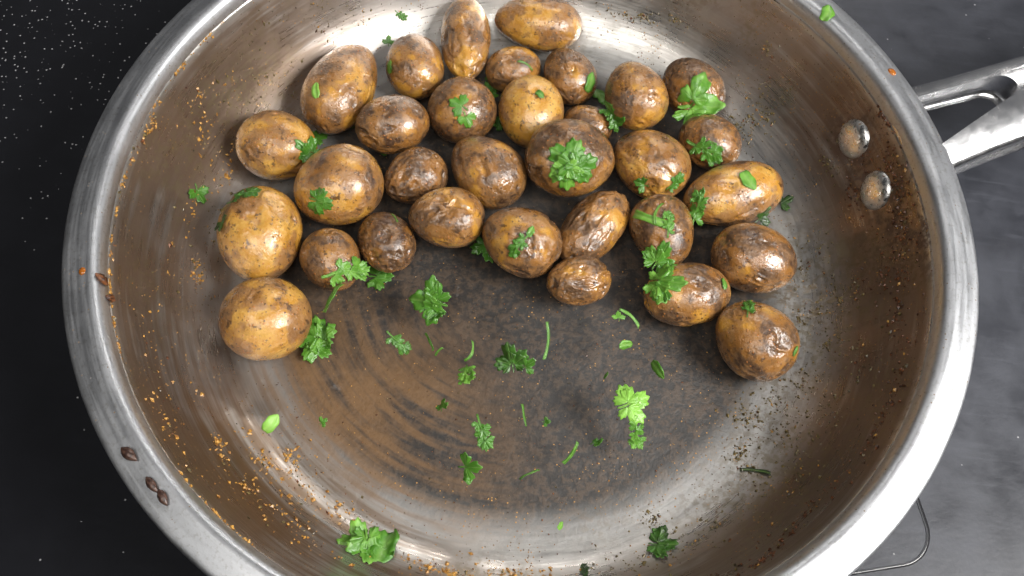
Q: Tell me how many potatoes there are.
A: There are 32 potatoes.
